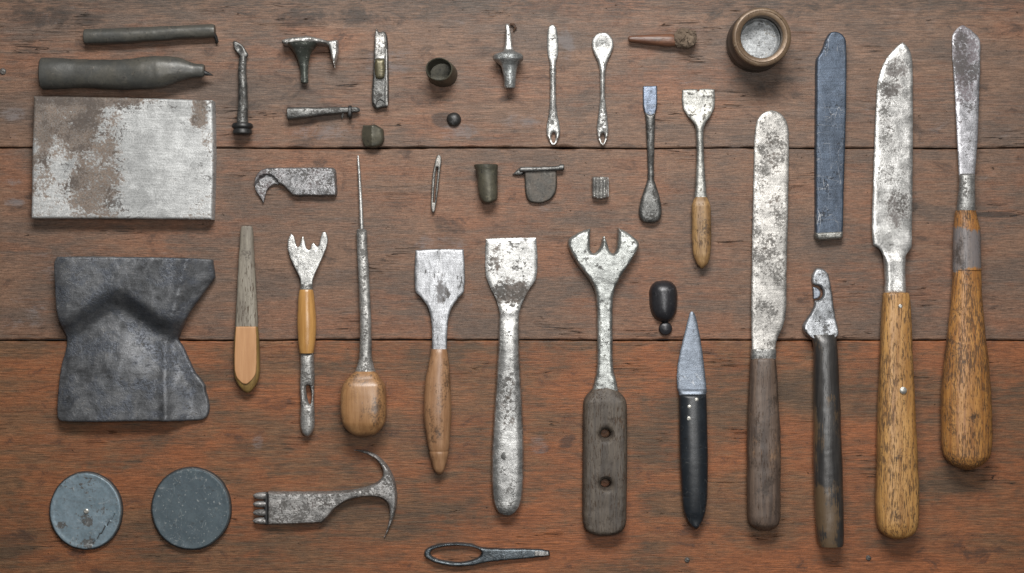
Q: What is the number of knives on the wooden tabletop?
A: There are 4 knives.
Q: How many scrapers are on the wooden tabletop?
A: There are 3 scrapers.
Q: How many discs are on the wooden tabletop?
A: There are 2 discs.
